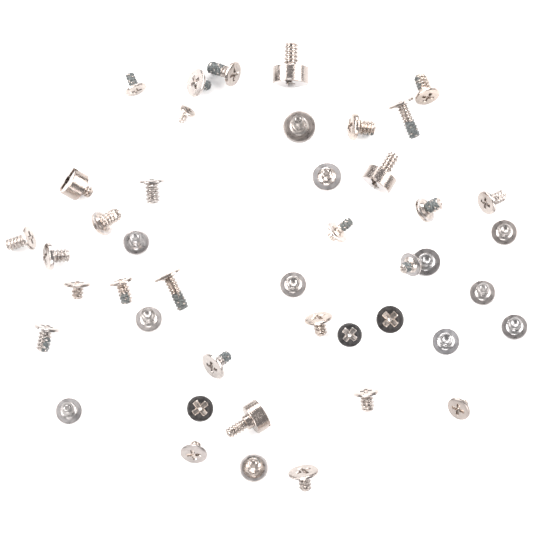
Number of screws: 44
